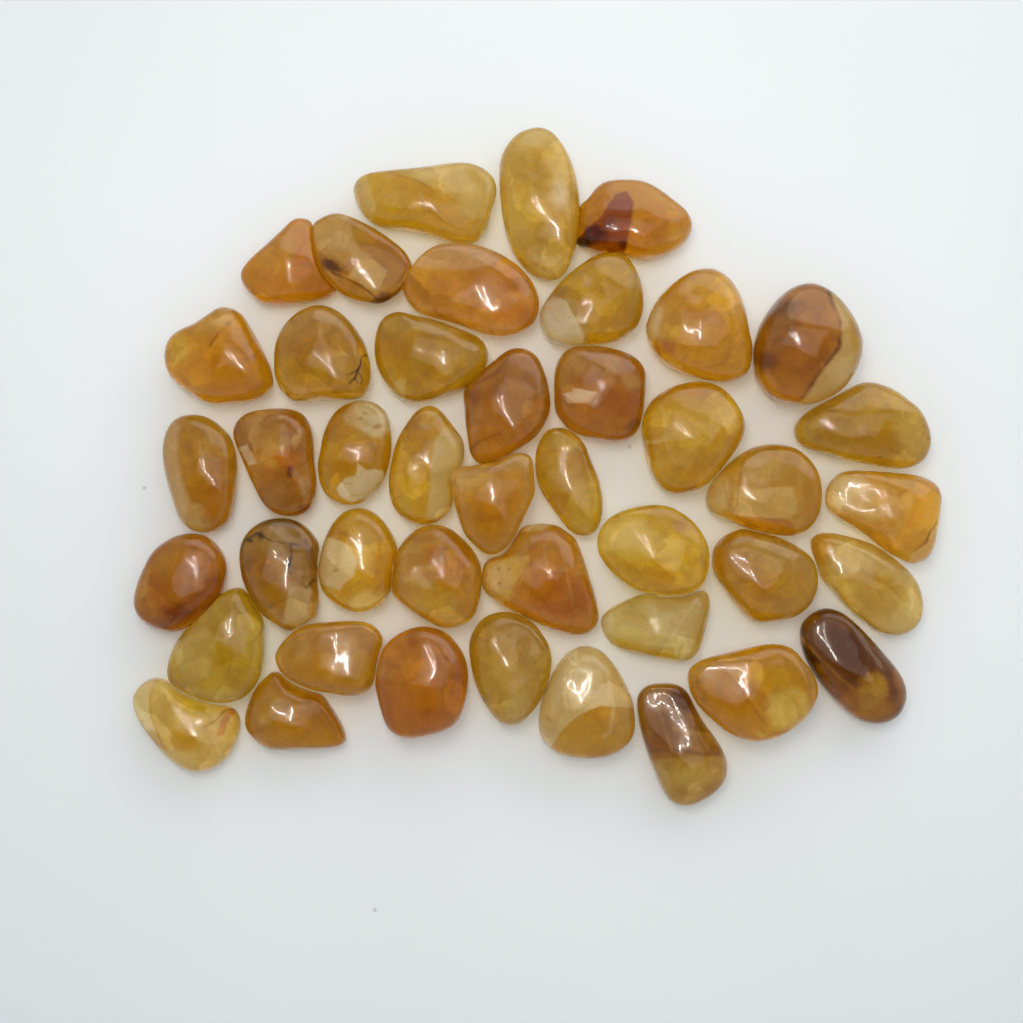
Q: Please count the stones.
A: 43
